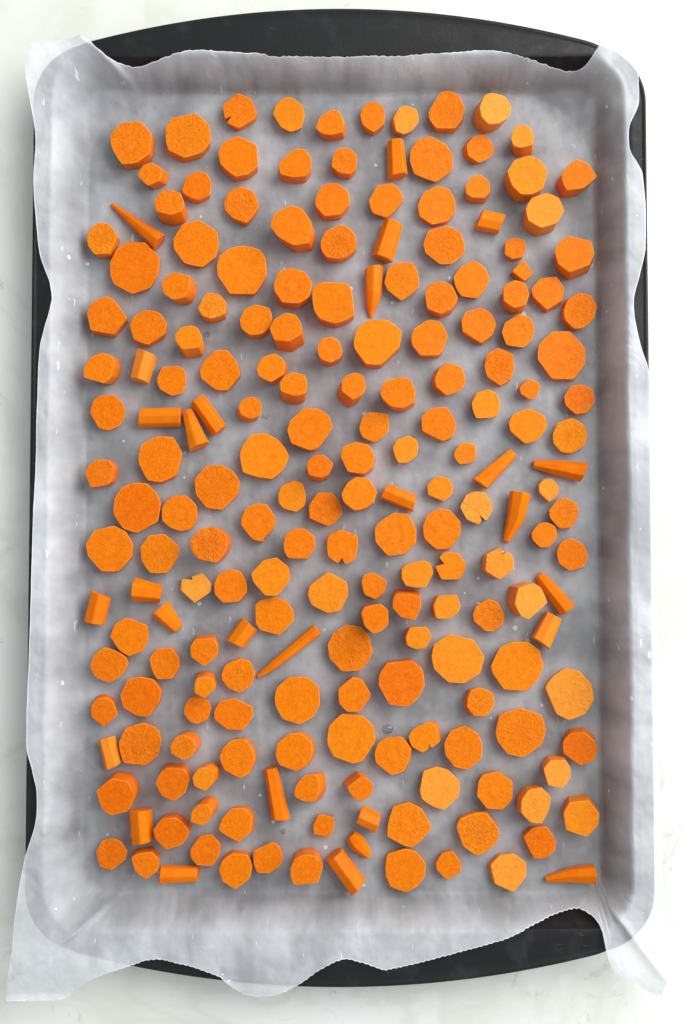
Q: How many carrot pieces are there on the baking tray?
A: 200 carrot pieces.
